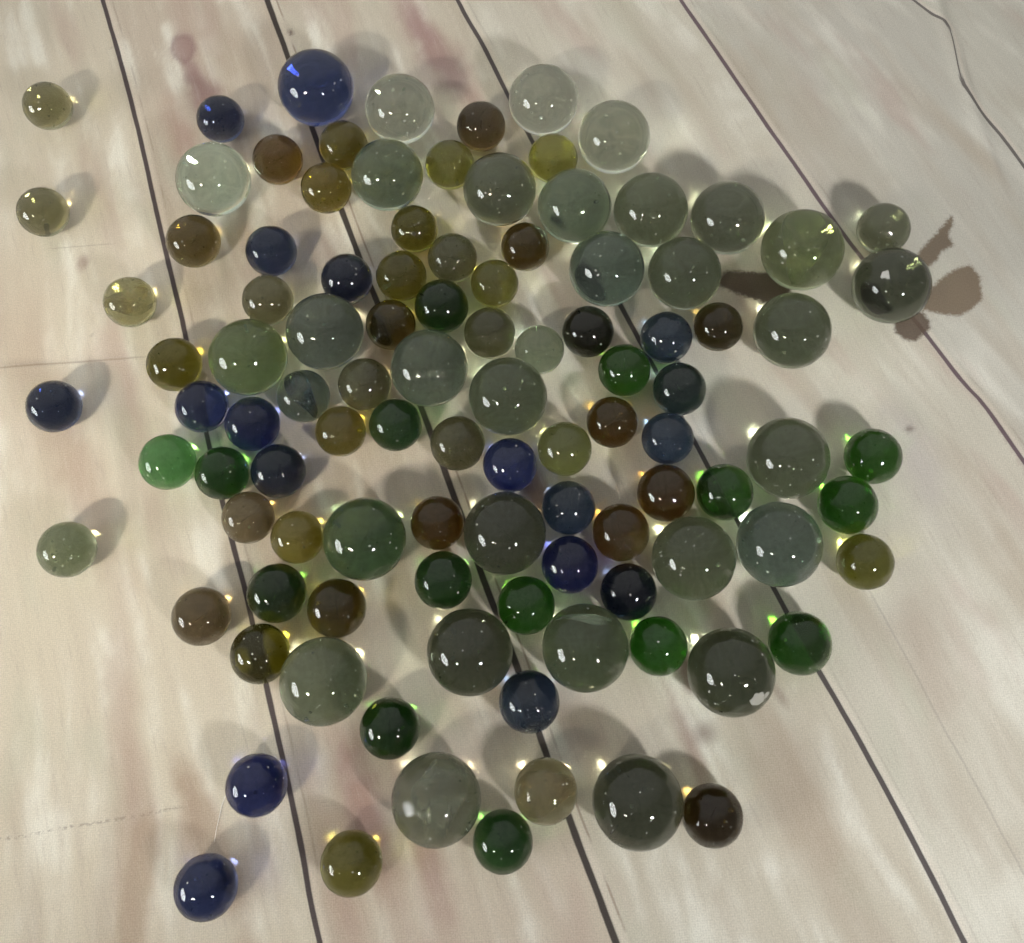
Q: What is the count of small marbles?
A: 74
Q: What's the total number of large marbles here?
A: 30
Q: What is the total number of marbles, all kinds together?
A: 104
